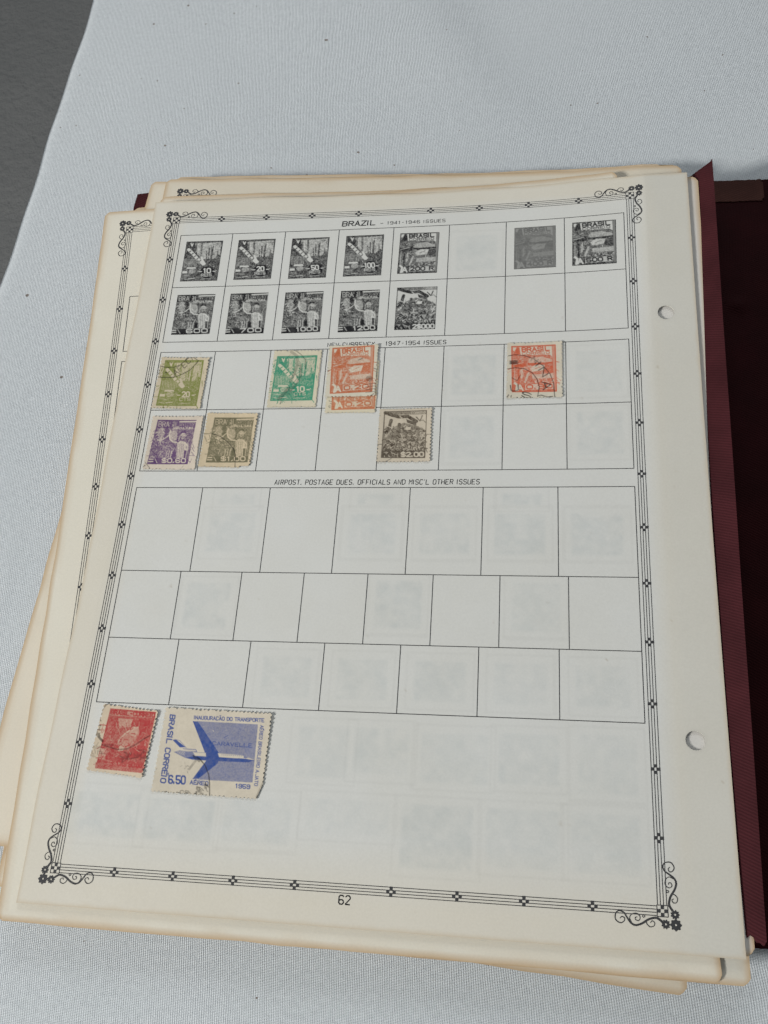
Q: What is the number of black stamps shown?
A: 12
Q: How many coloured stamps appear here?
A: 10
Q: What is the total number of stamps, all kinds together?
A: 22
